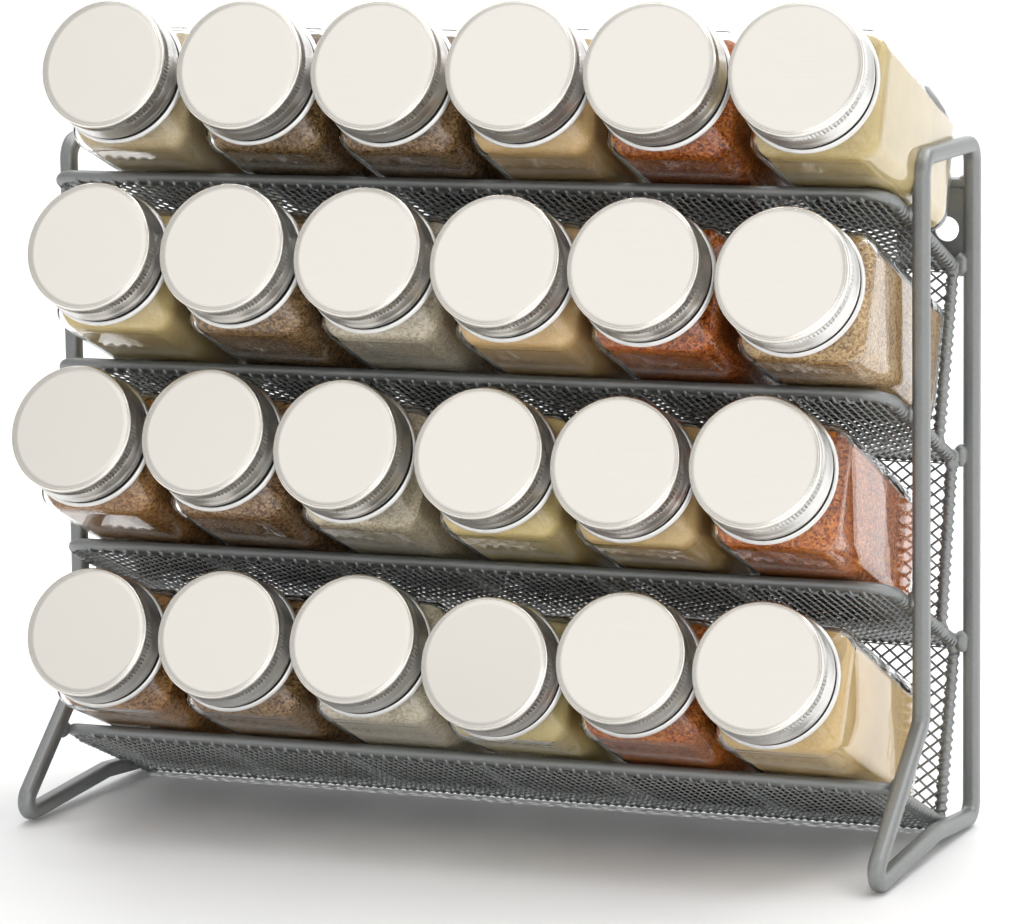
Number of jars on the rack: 24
